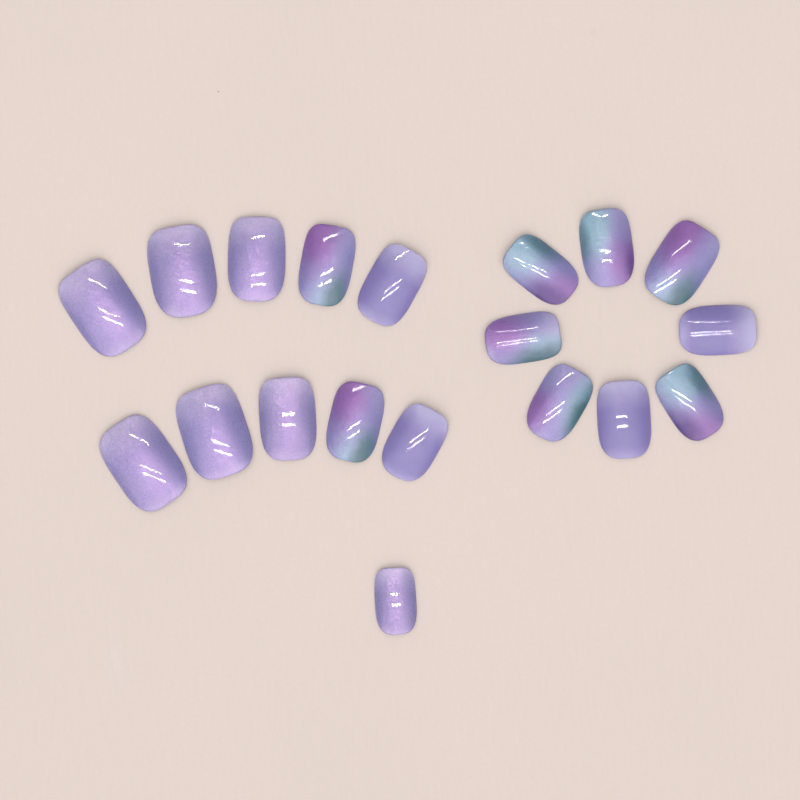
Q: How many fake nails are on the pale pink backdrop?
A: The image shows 19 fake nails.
